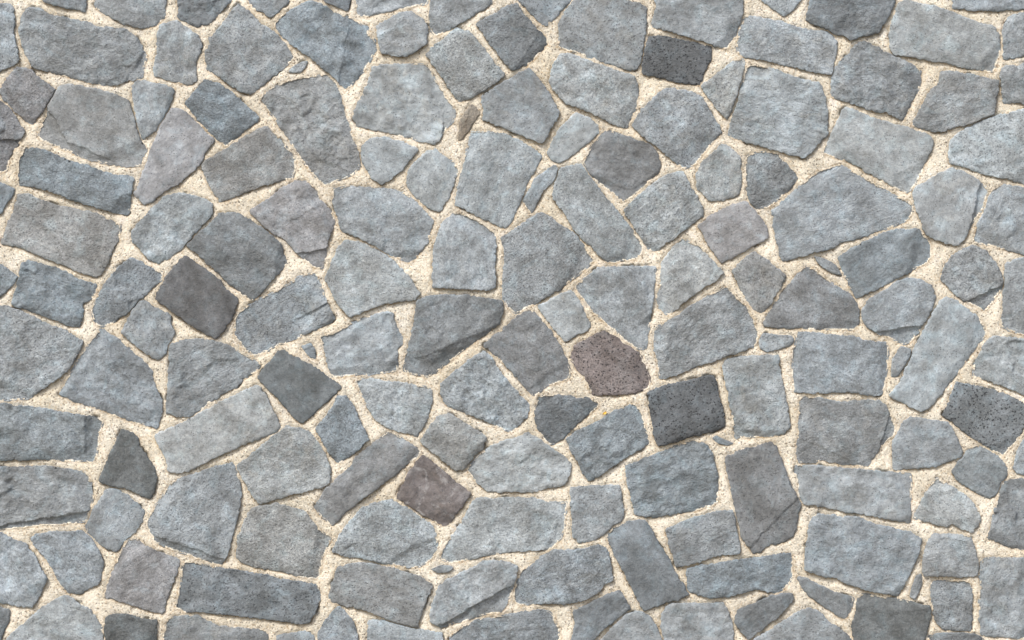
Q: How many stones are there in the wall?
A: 166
